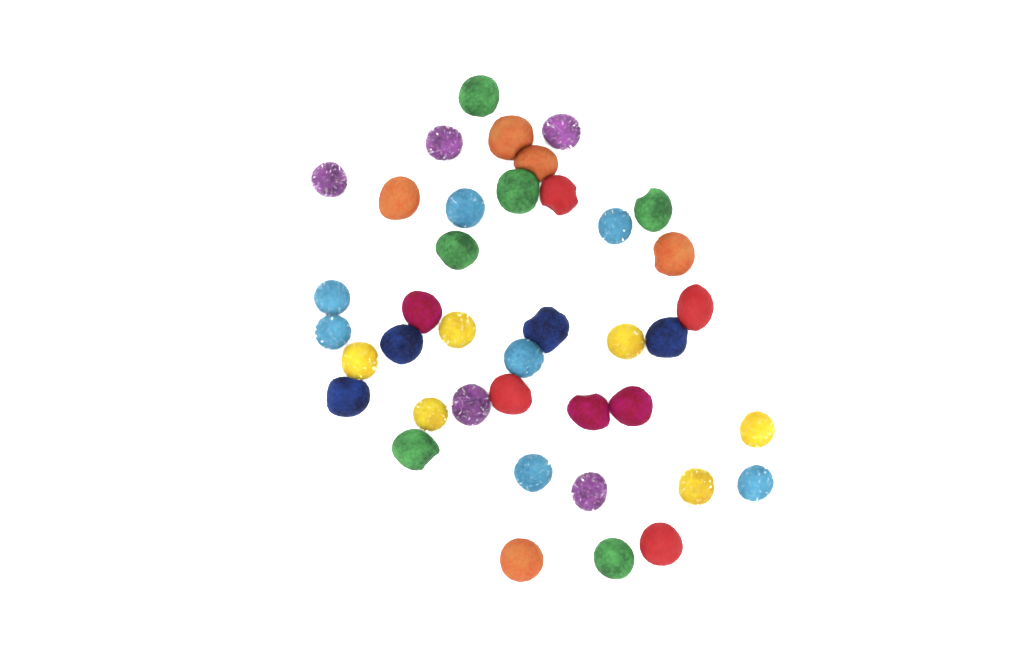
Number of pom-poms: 40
